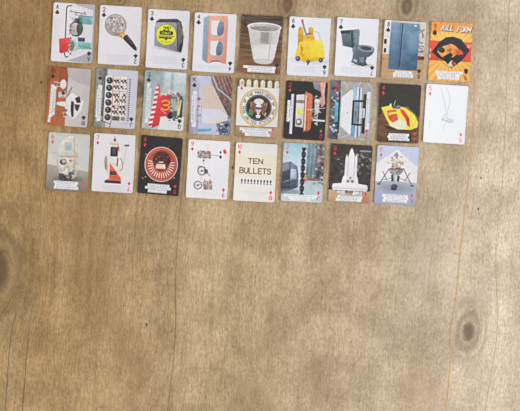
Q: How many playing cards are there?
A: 26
